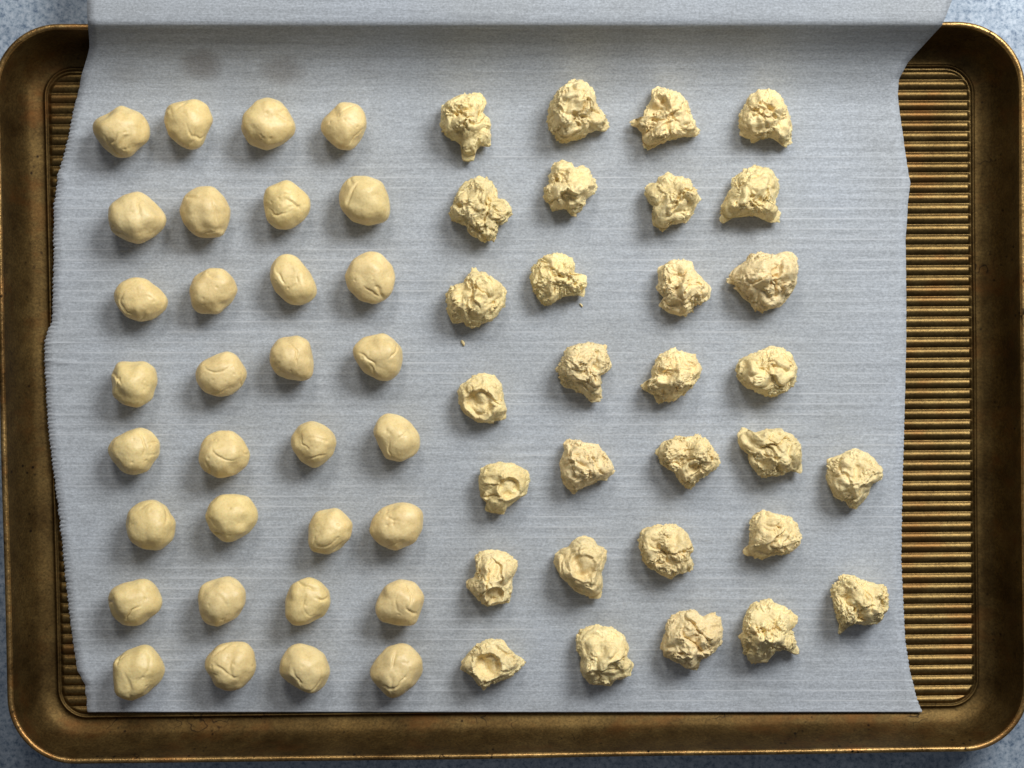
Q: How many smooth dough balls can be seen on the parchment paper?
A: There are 32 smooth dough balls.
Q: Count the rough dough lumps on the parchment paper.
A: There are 30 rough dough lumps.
